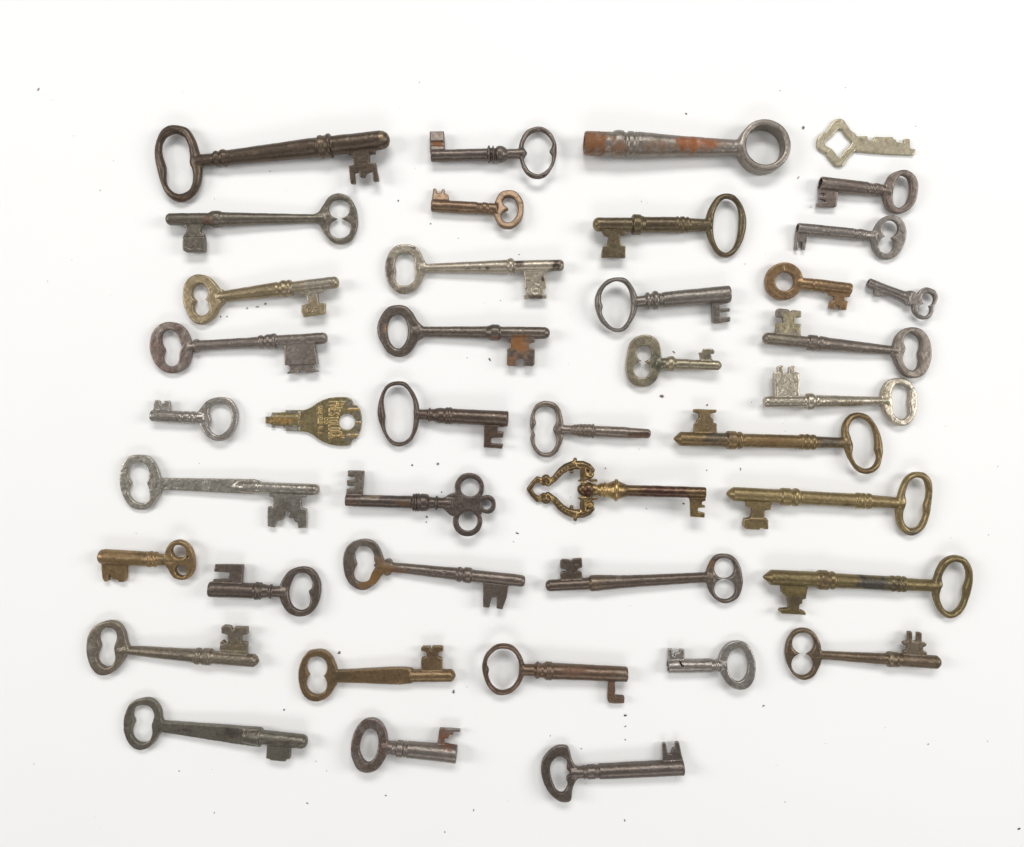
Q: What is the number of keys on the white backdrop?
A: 41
